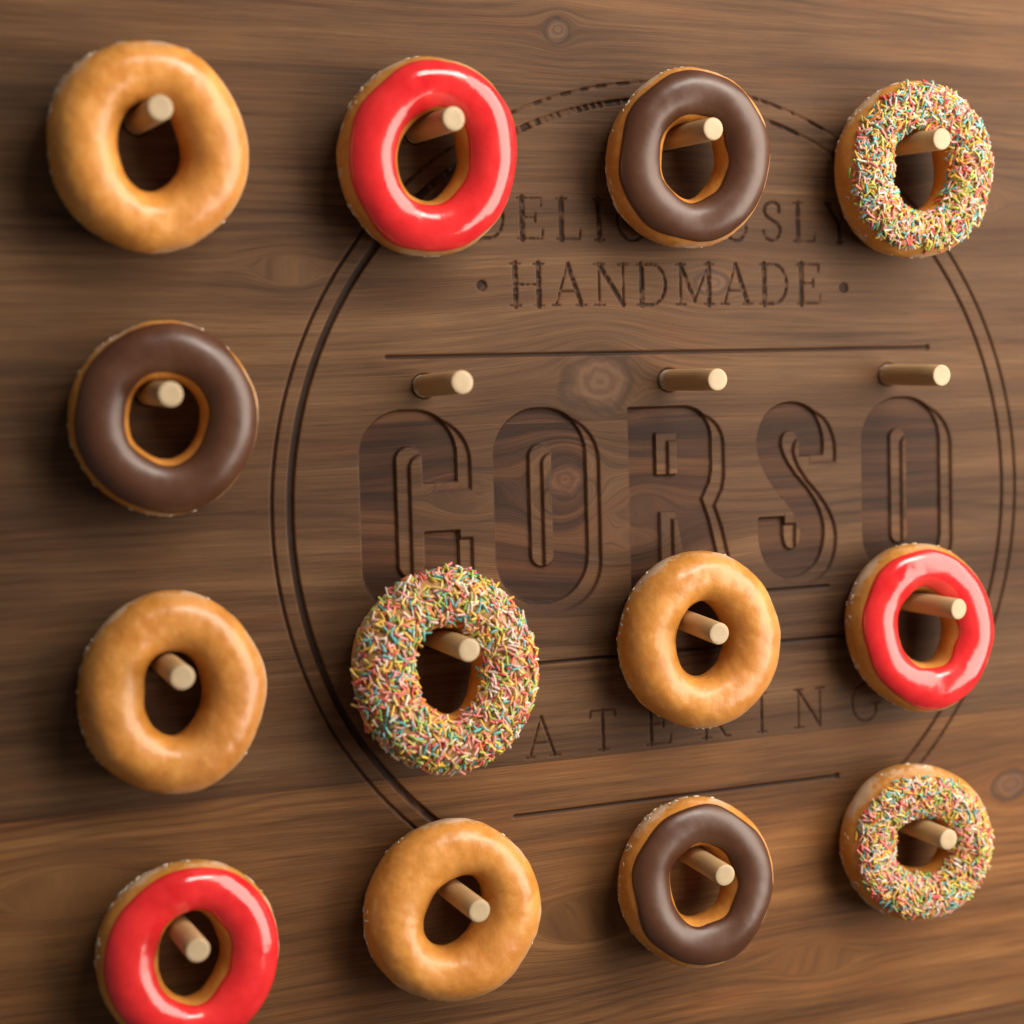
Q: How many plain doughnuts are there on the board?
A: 4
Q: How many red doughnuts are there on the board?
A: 3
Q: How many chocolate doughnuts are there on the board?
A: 3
